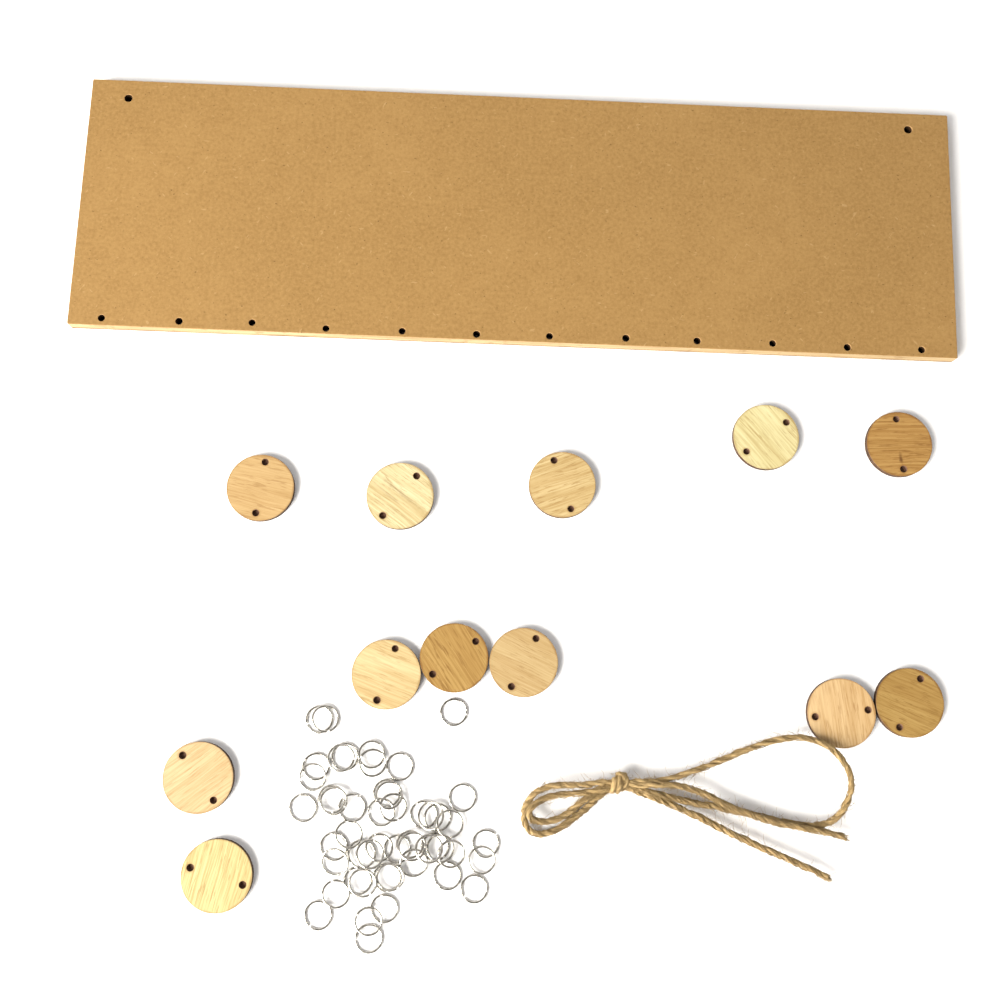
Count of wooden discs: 12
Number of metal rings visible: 50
